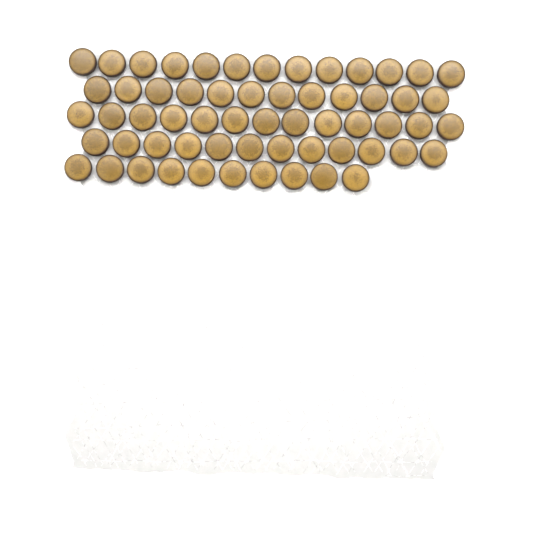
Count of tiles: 60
